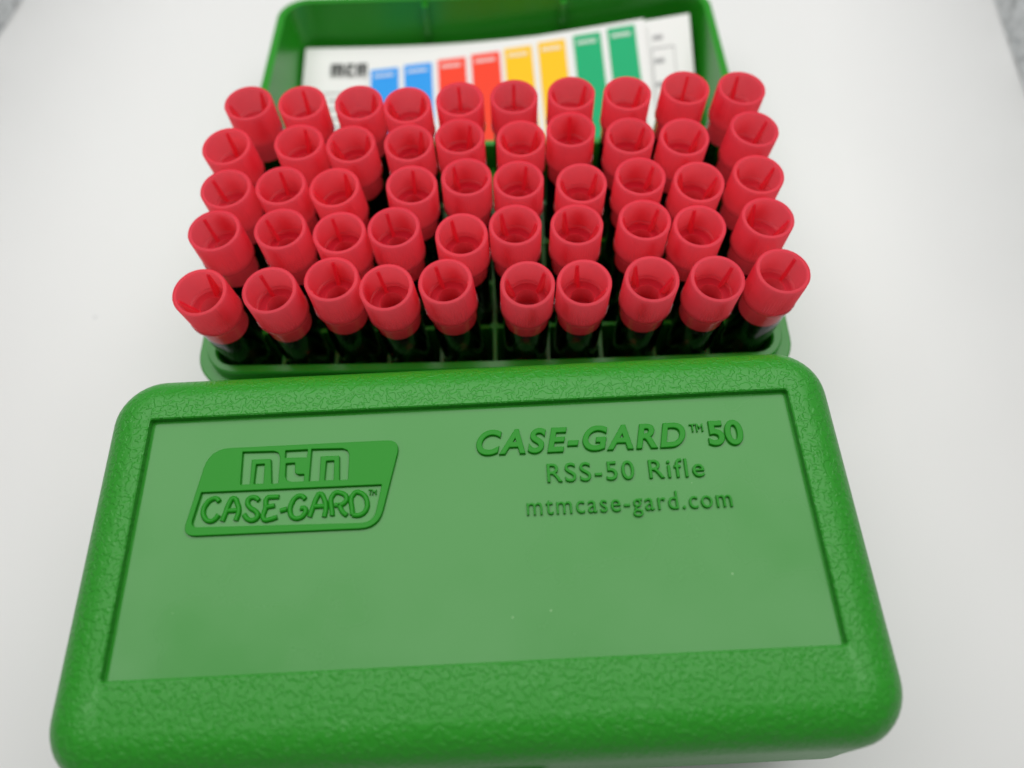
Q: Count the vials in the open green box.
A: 50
